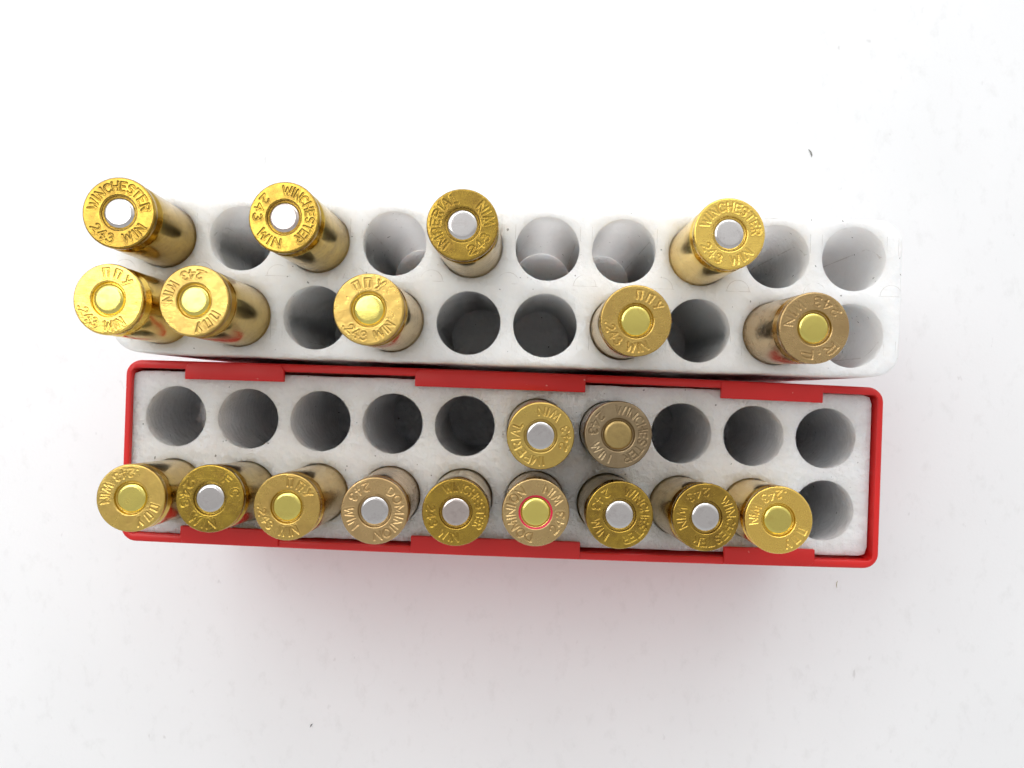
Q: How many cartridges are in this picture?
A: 20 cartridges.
